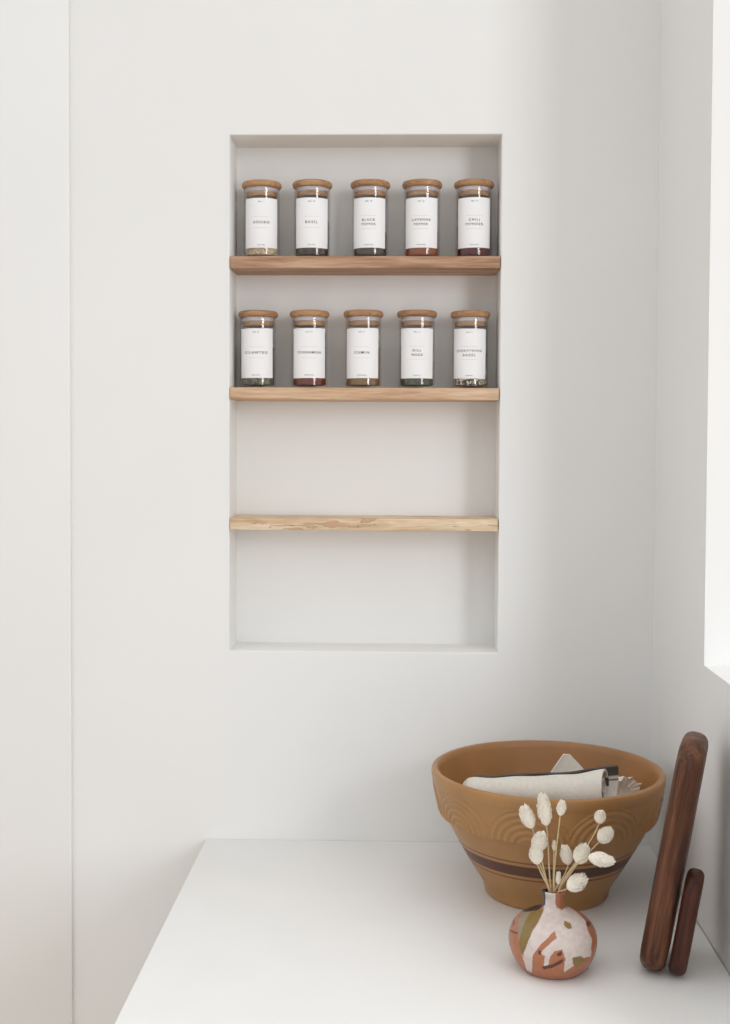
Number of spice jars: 10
